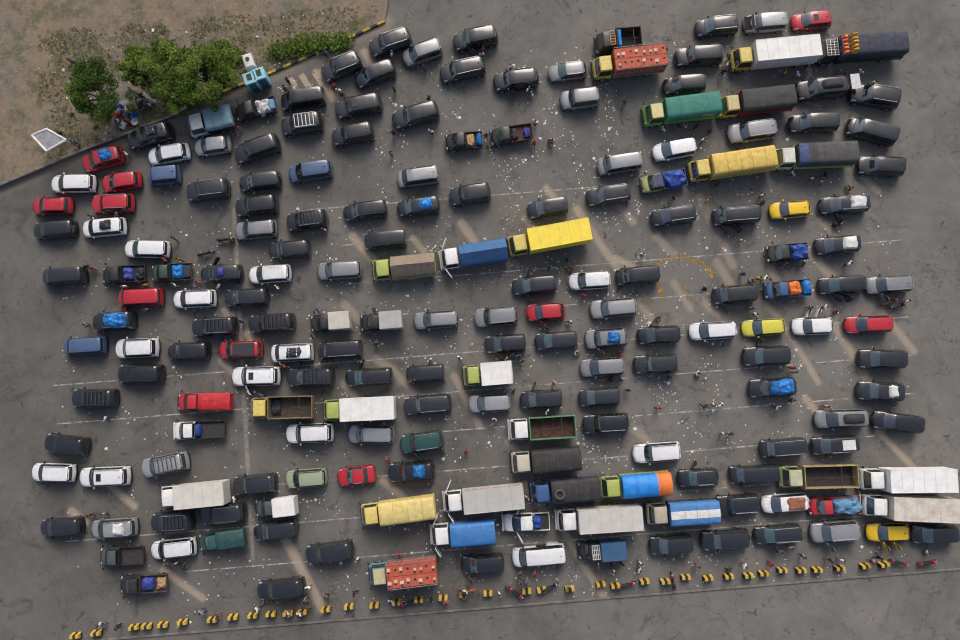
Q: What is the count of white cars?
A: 20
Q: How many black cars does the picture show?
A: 86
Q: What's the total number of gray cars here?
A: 22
